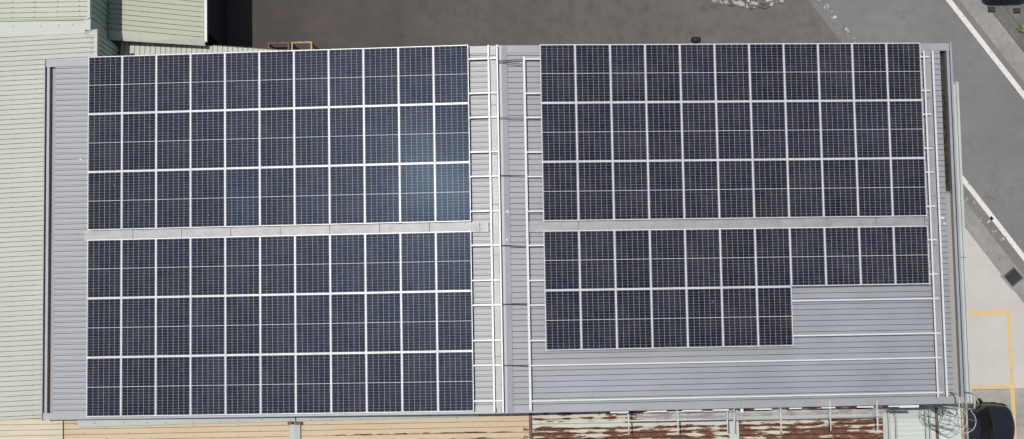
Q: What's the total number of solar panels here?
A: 117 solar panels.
